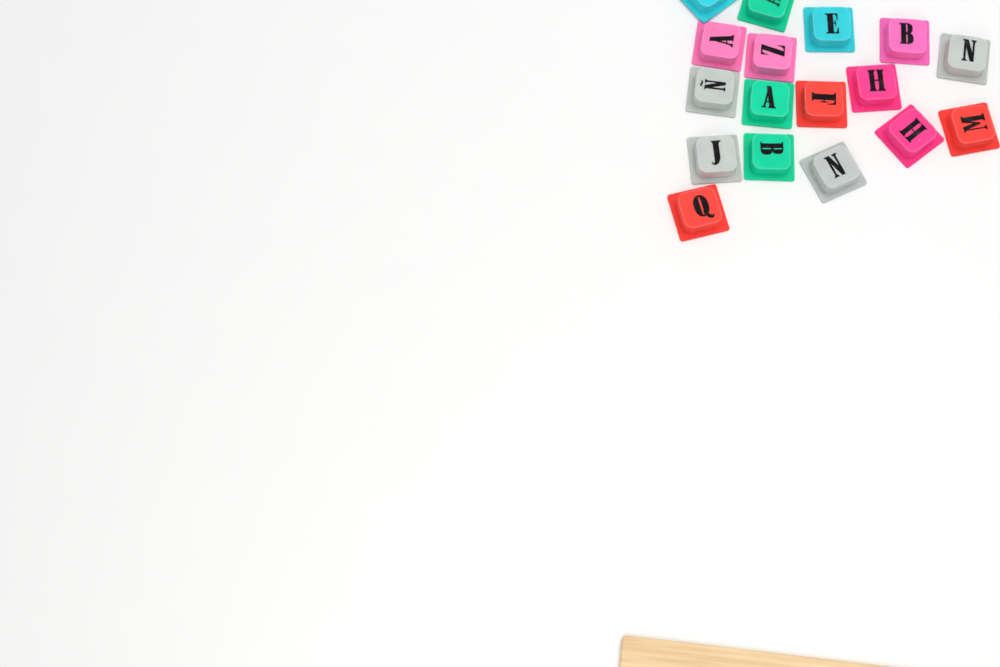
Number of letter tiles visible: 17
